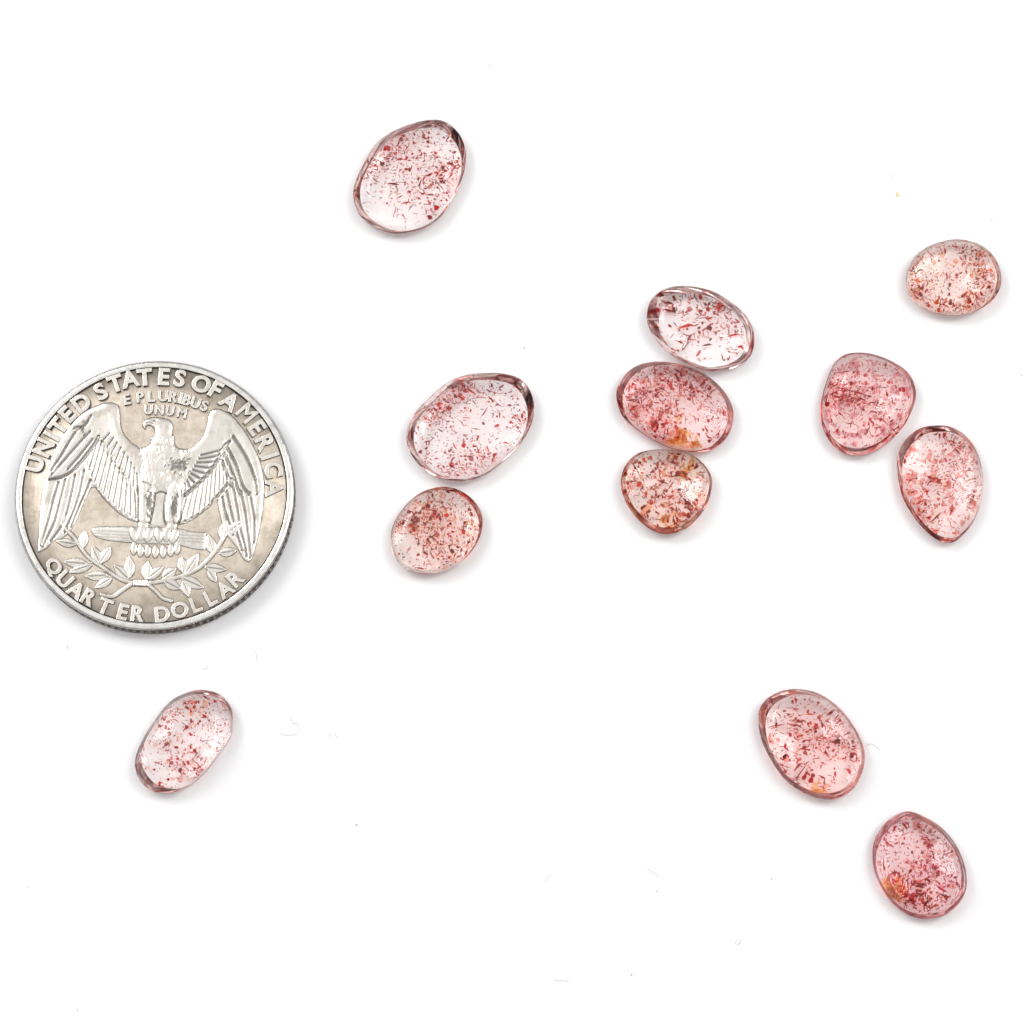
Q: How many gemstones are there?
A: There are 12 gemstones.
